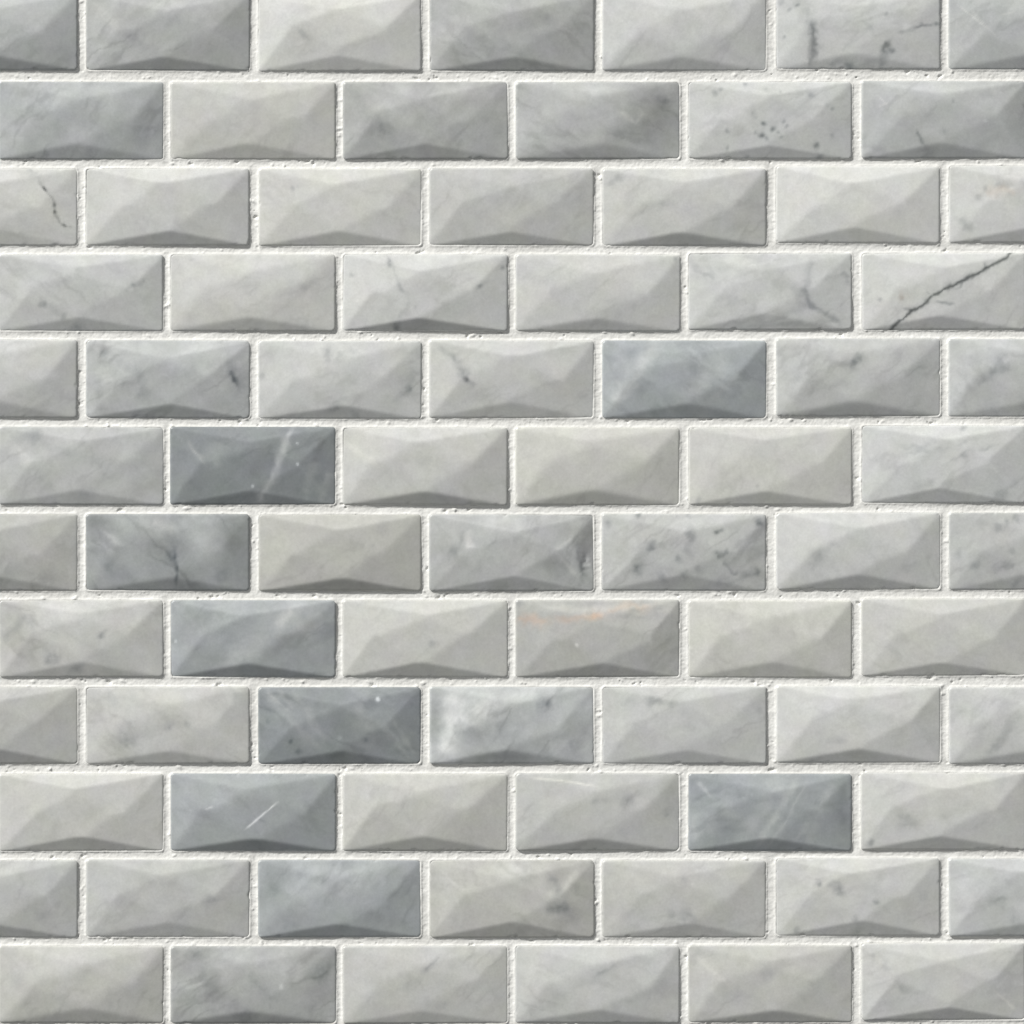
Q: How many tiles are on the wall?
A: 78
